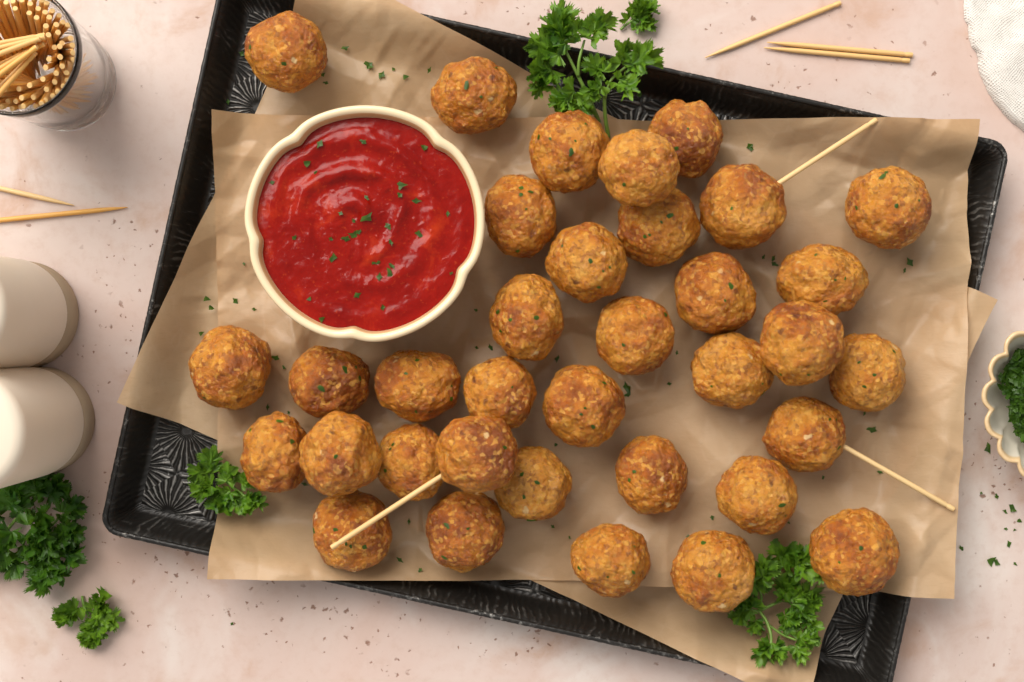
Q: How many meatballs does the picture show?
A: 35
